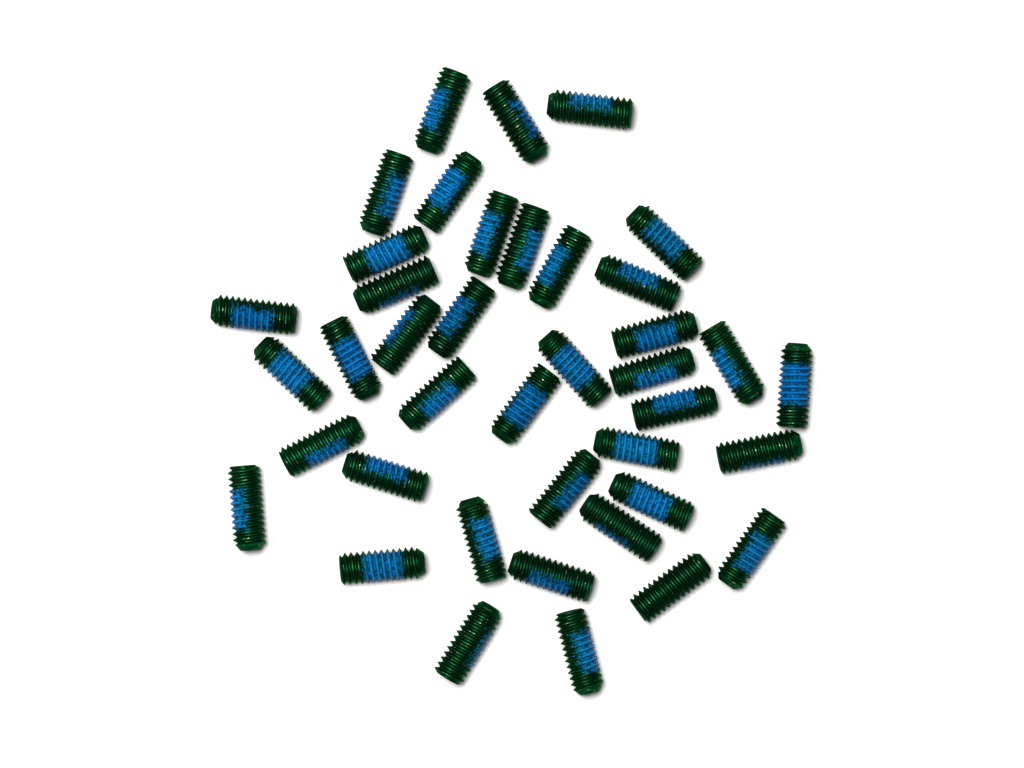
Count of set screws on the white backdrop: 40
